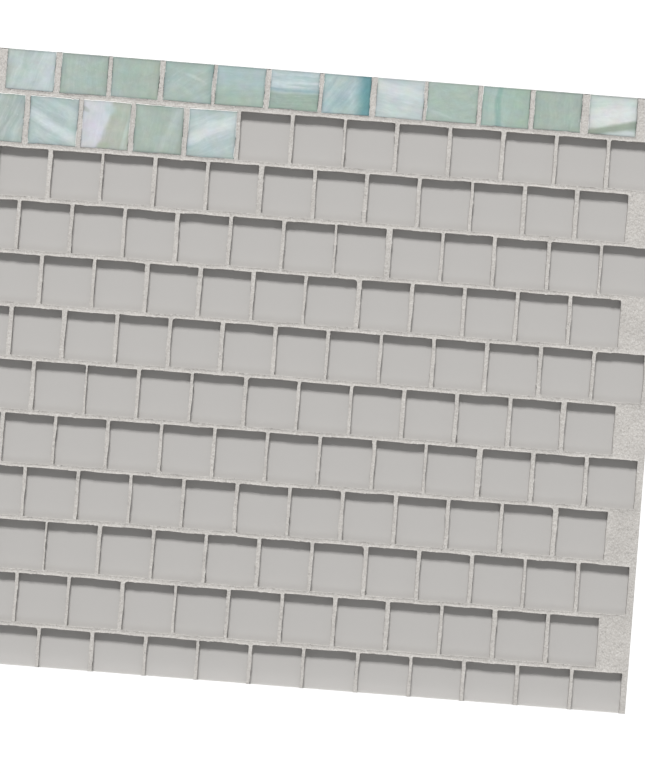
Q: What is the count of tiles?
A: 17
